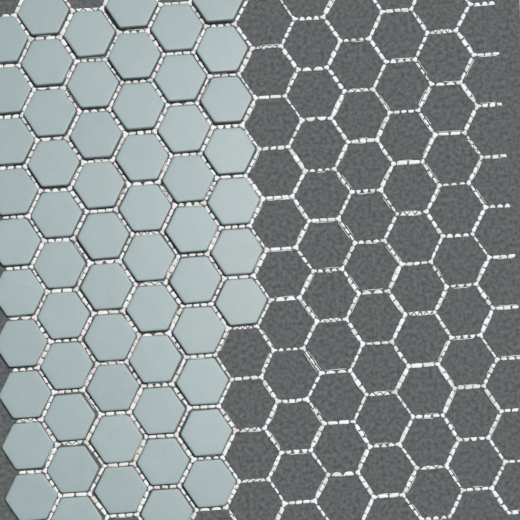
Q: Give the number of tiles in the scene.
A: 59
